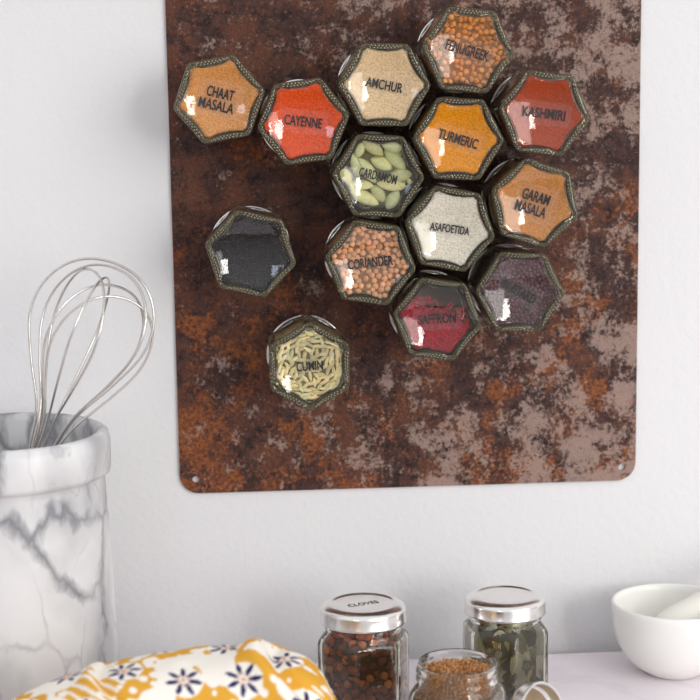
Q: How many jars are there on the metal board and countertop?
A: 17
